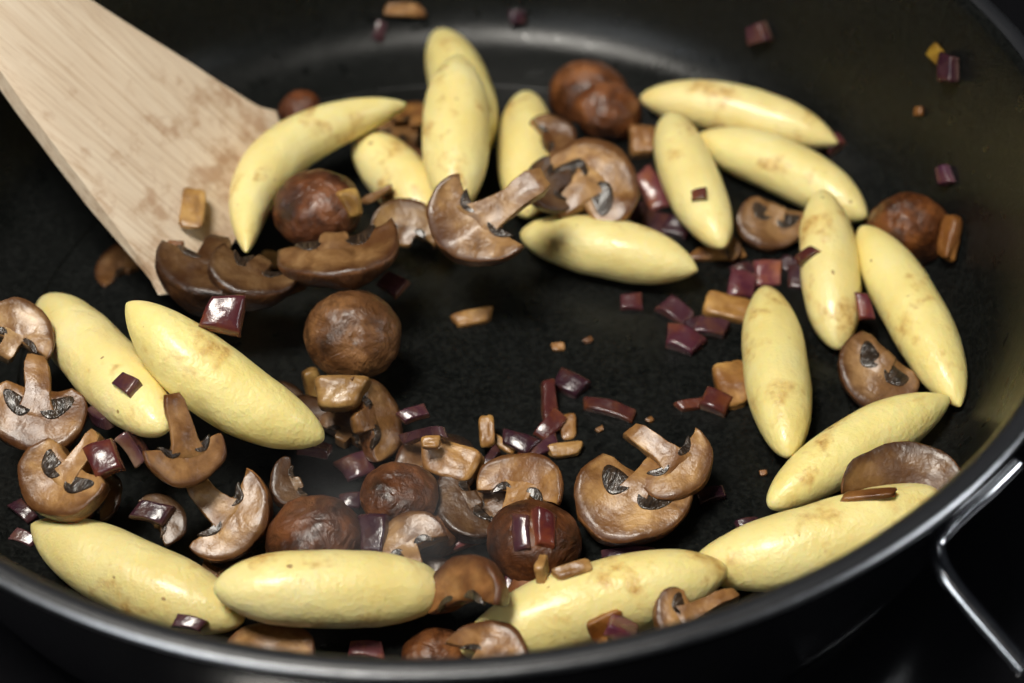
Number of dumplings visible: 19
